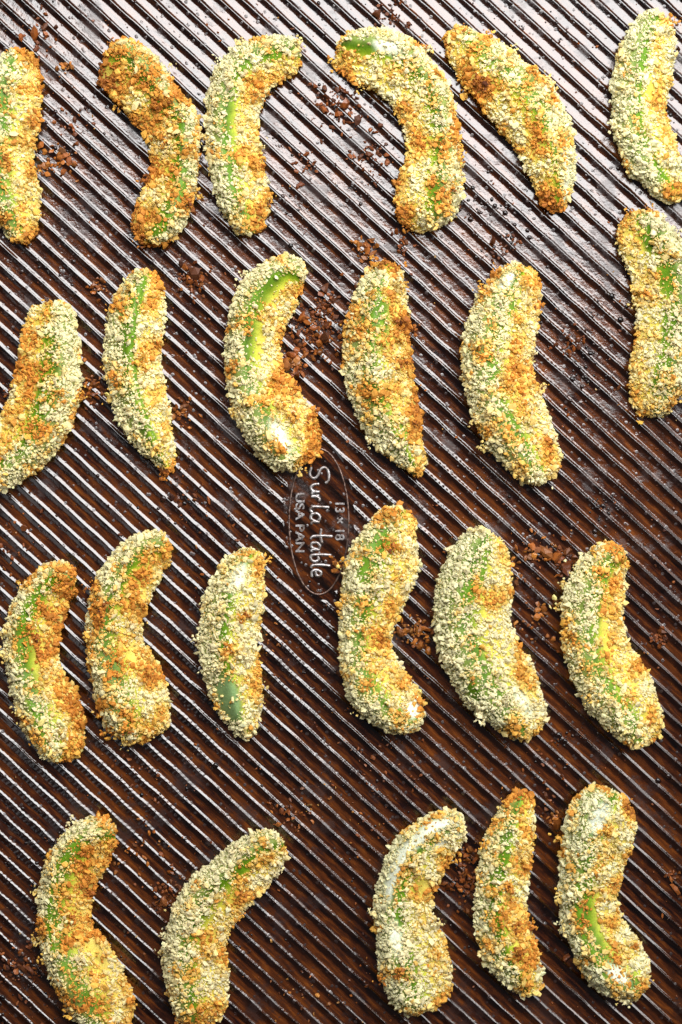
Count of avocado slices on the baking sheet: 23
